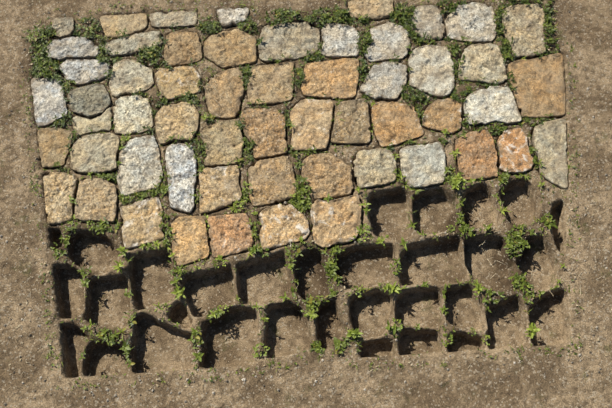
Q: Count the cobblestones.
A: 56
